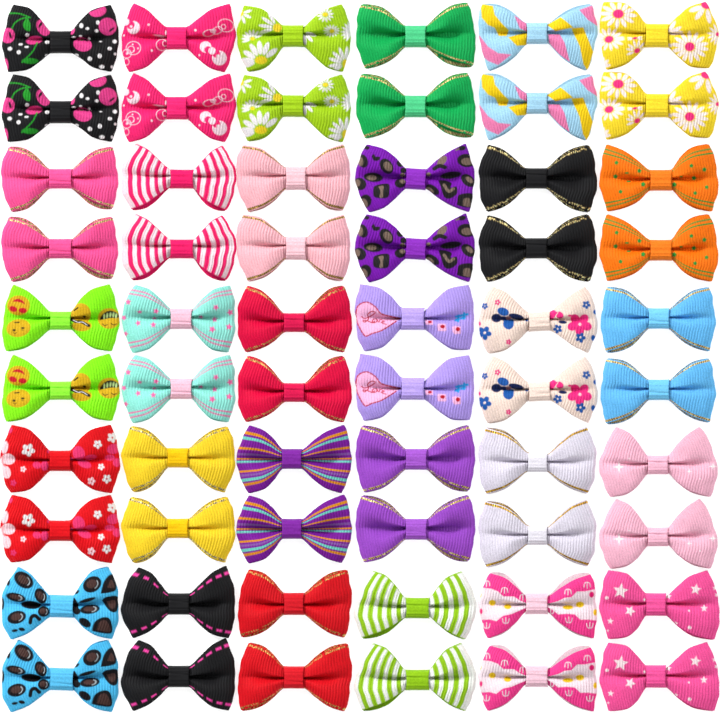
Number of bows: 60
